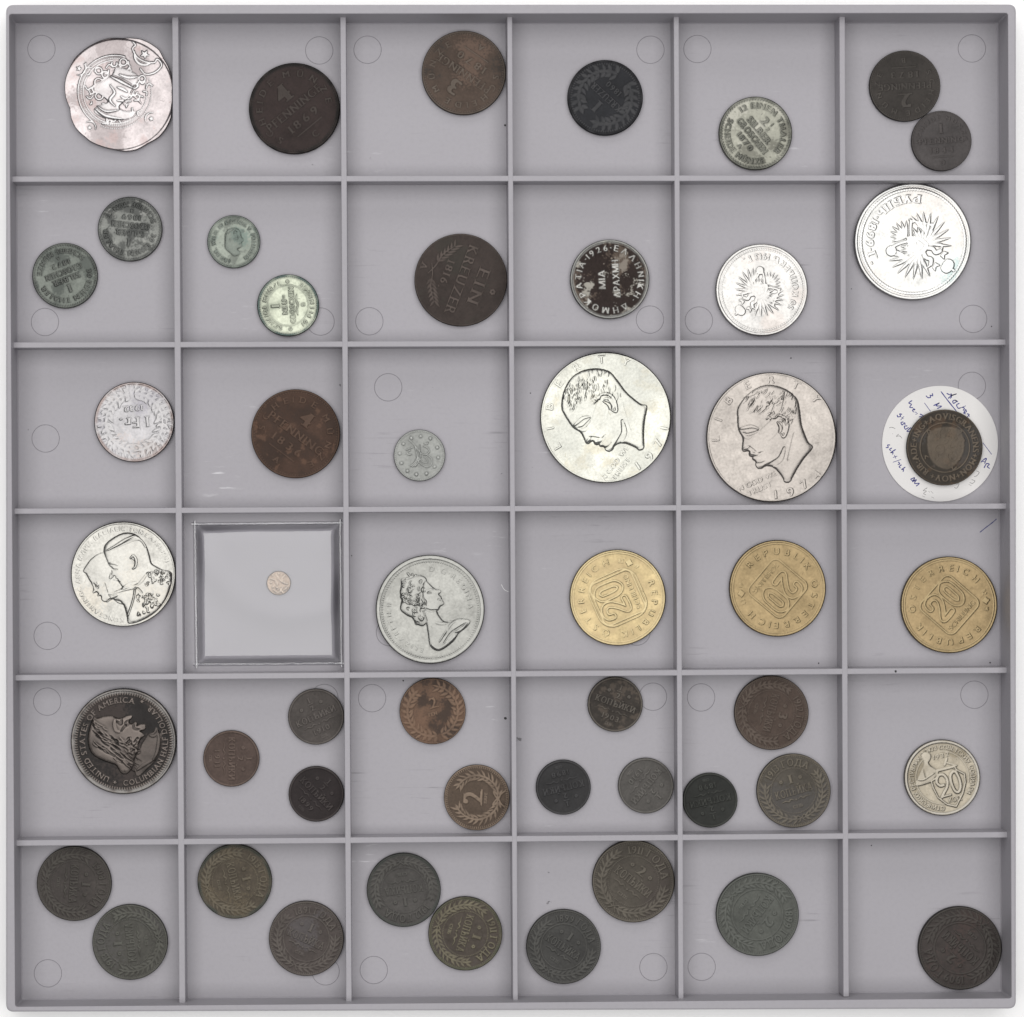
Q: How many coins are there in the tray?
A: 50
